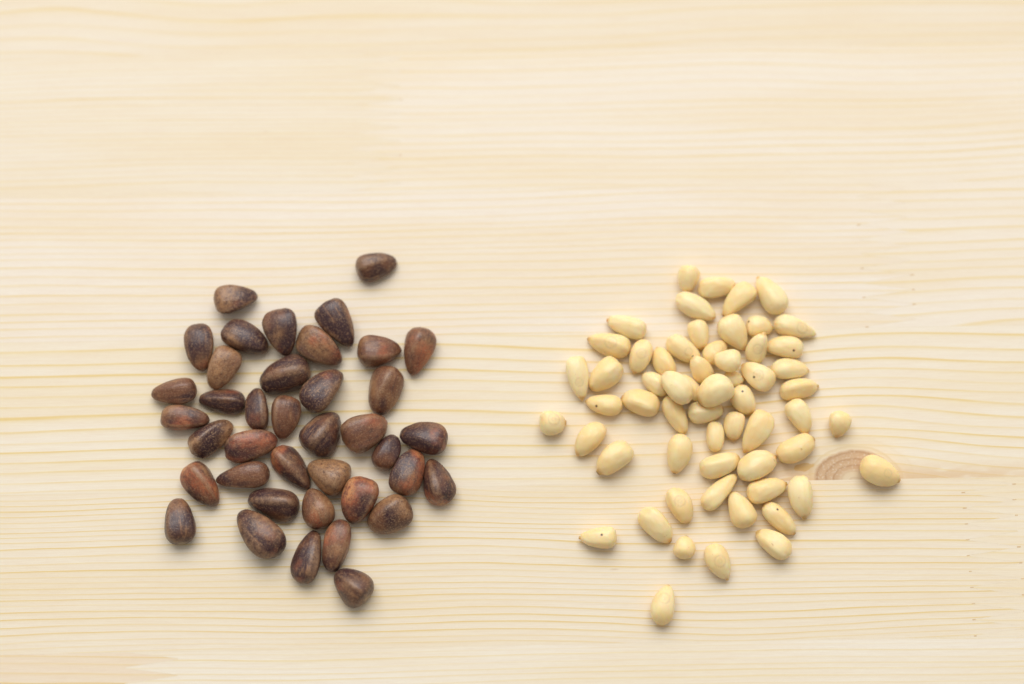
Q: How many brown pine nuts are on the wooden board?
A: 39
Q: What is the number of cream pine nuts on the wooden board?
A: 59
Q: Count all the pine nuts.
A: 98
